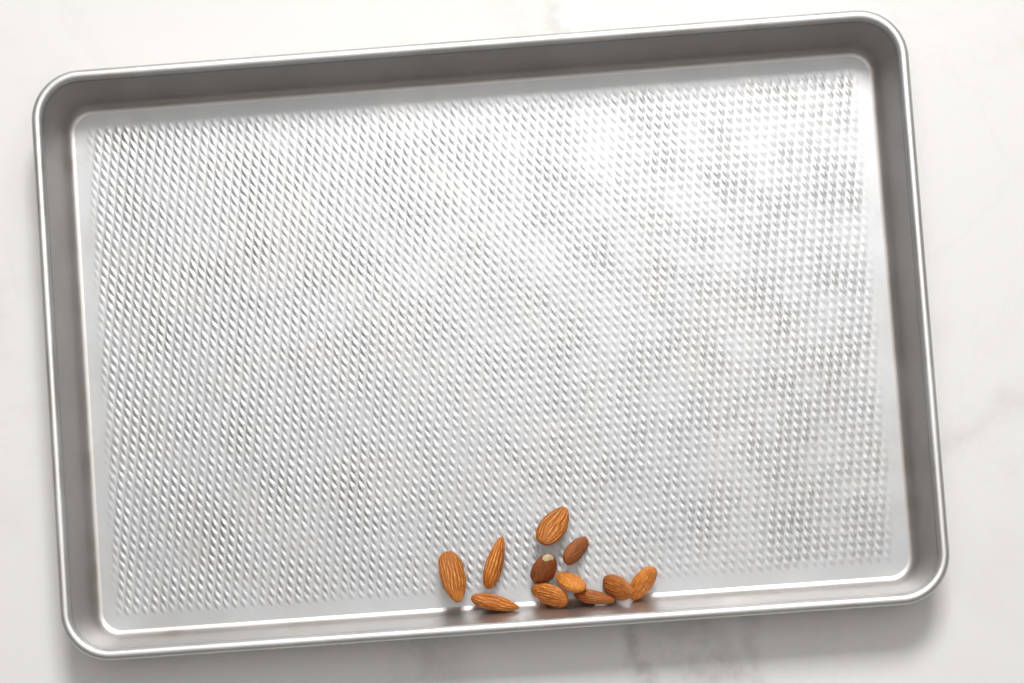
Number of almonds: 11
